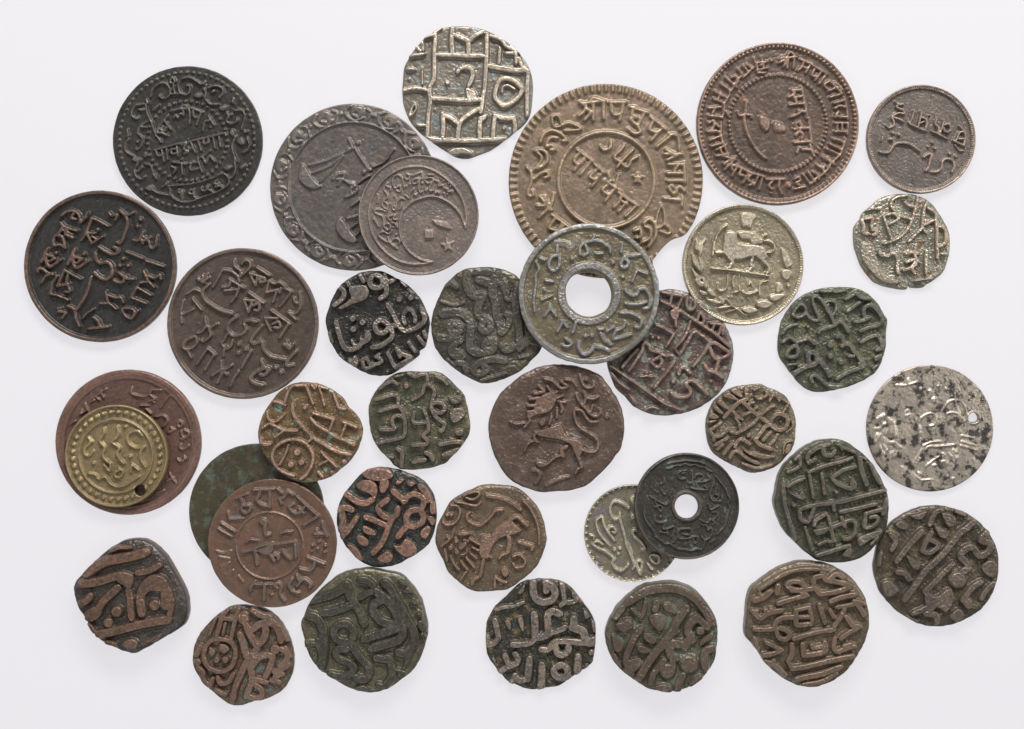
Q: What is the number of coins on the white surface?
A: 37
